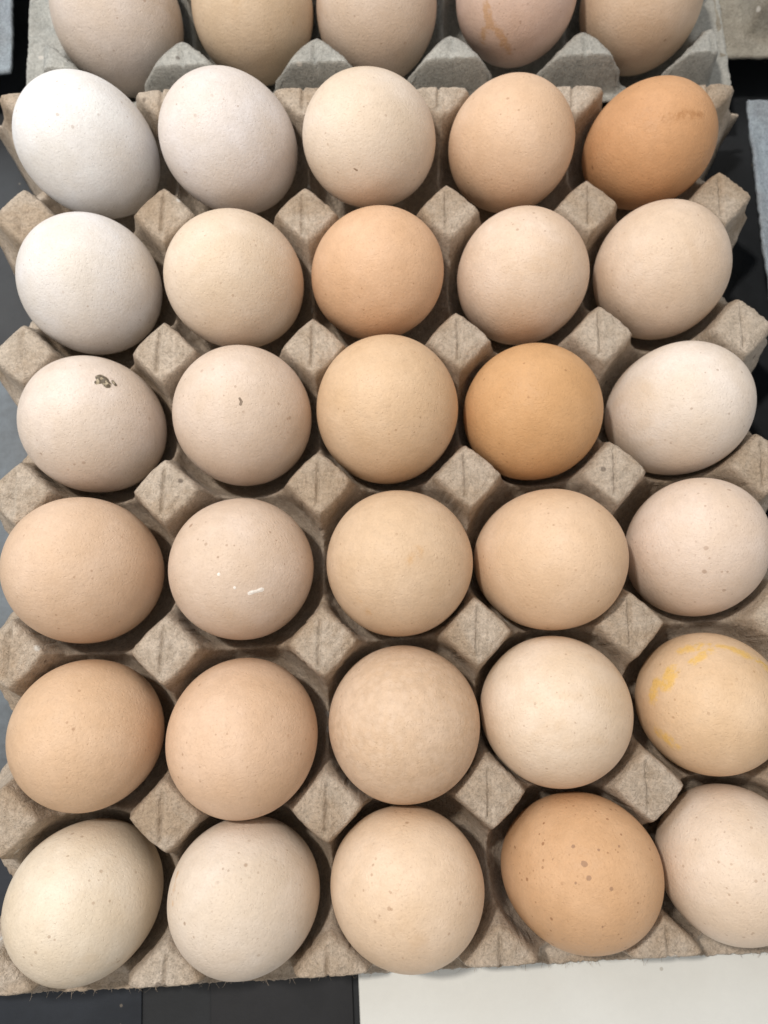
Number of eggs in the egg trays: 35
